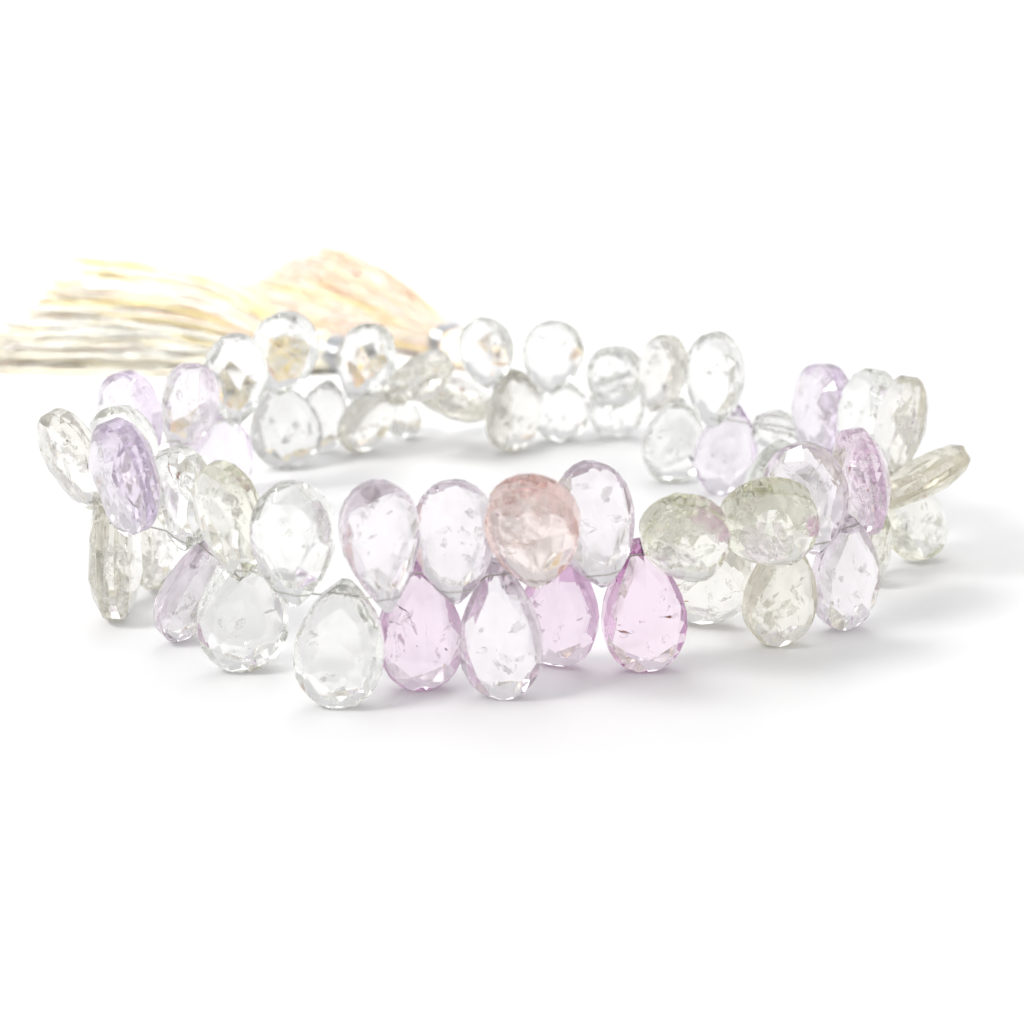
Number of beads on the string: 56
